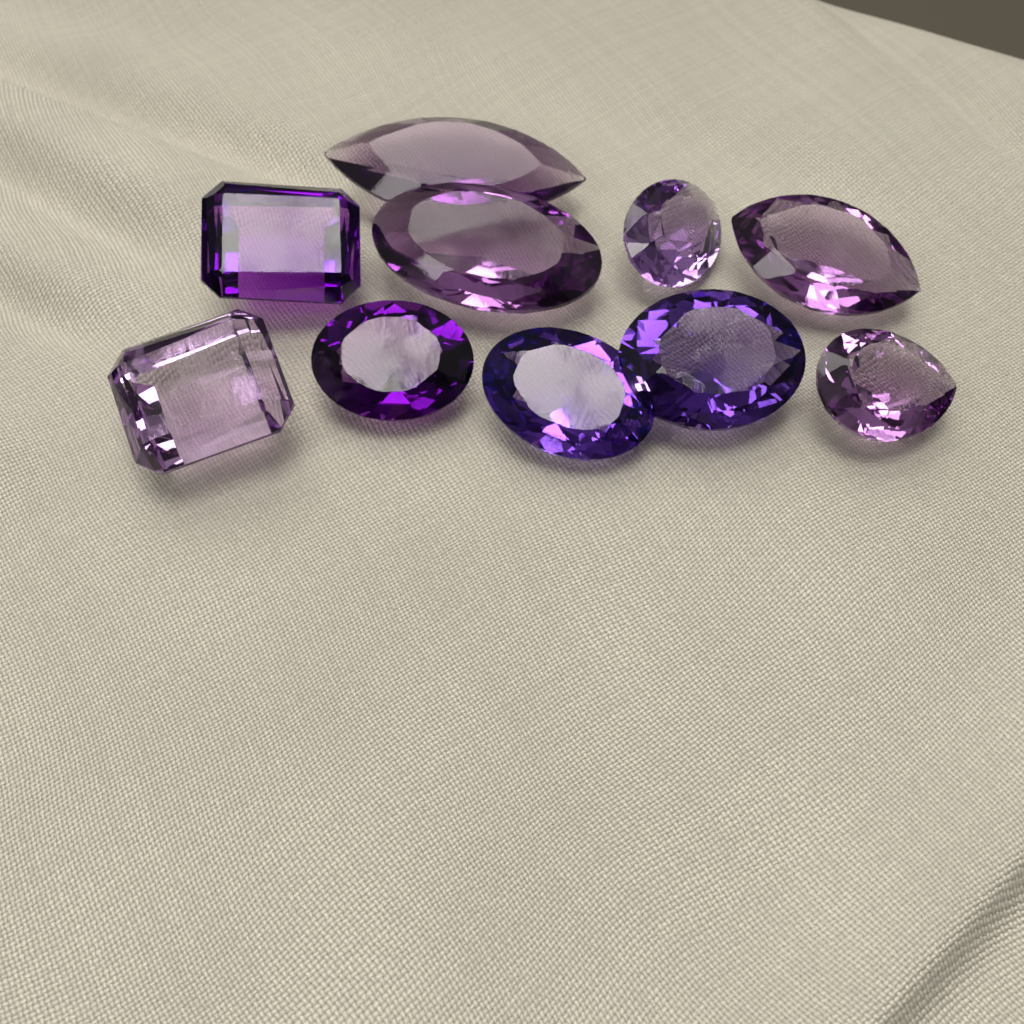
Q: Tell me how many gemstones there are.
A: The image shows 10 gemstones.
